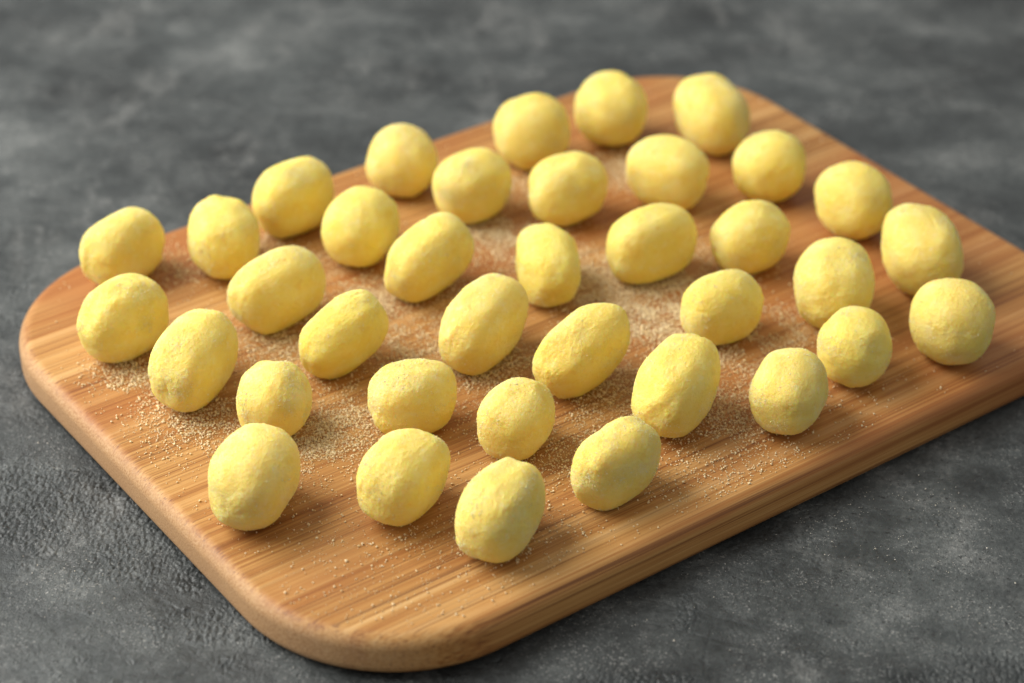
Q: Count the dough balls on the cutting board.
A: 37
